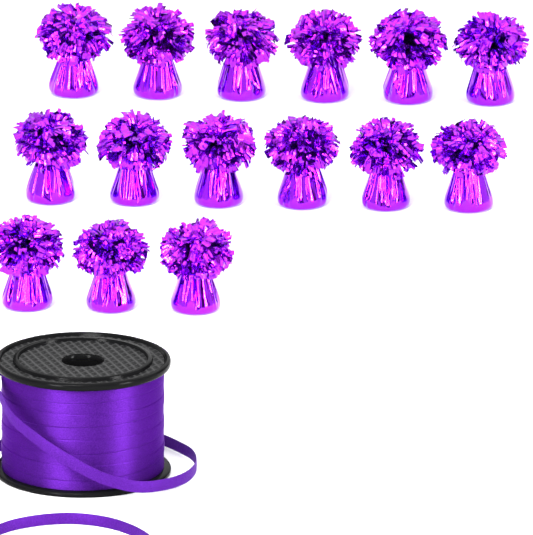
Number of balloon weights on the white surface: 15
